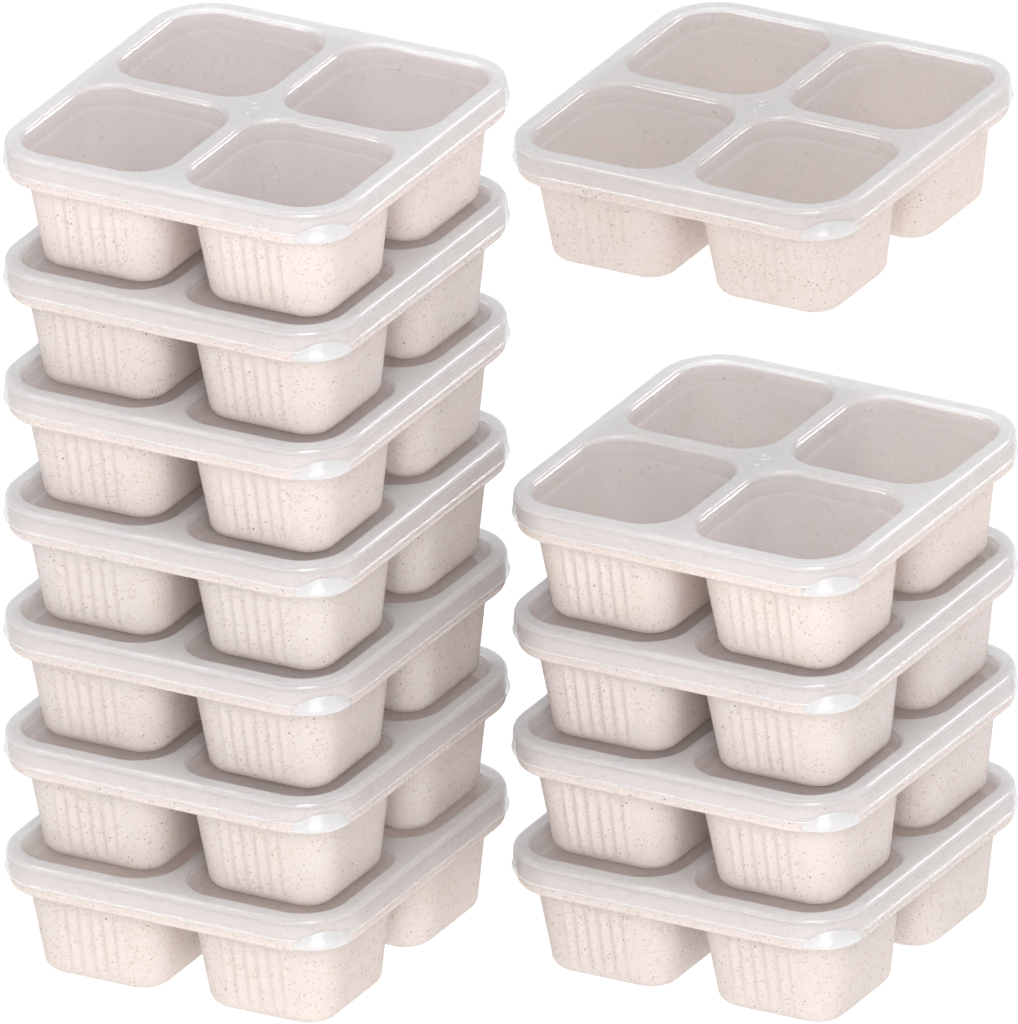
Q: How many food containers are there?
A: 12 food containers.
